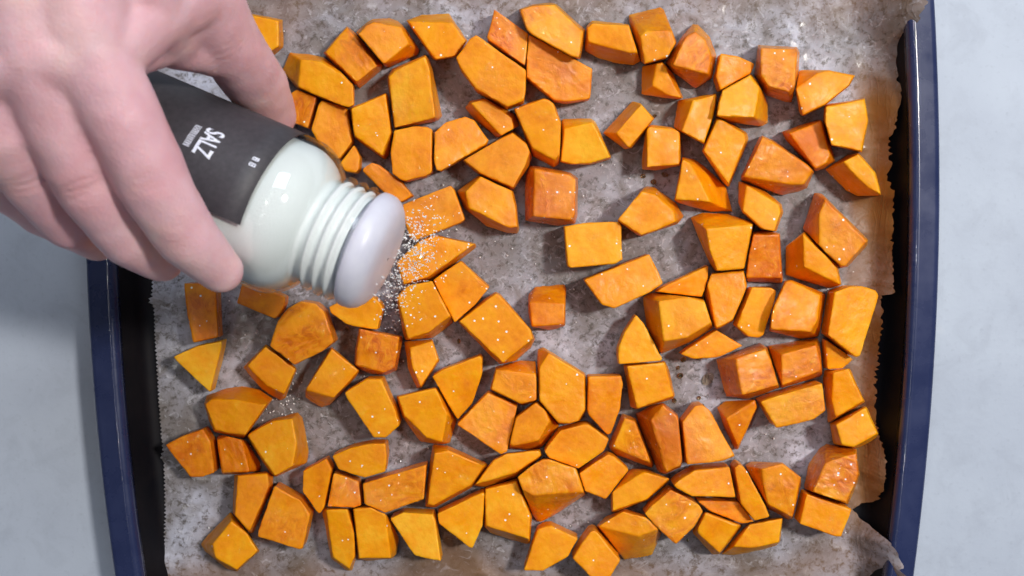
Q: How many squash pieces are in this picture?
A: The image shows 124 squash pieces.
